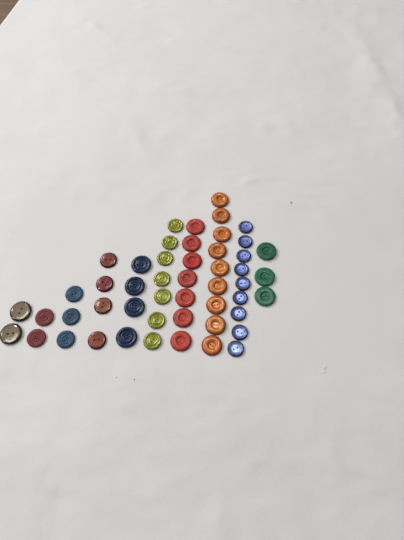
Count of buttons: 50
